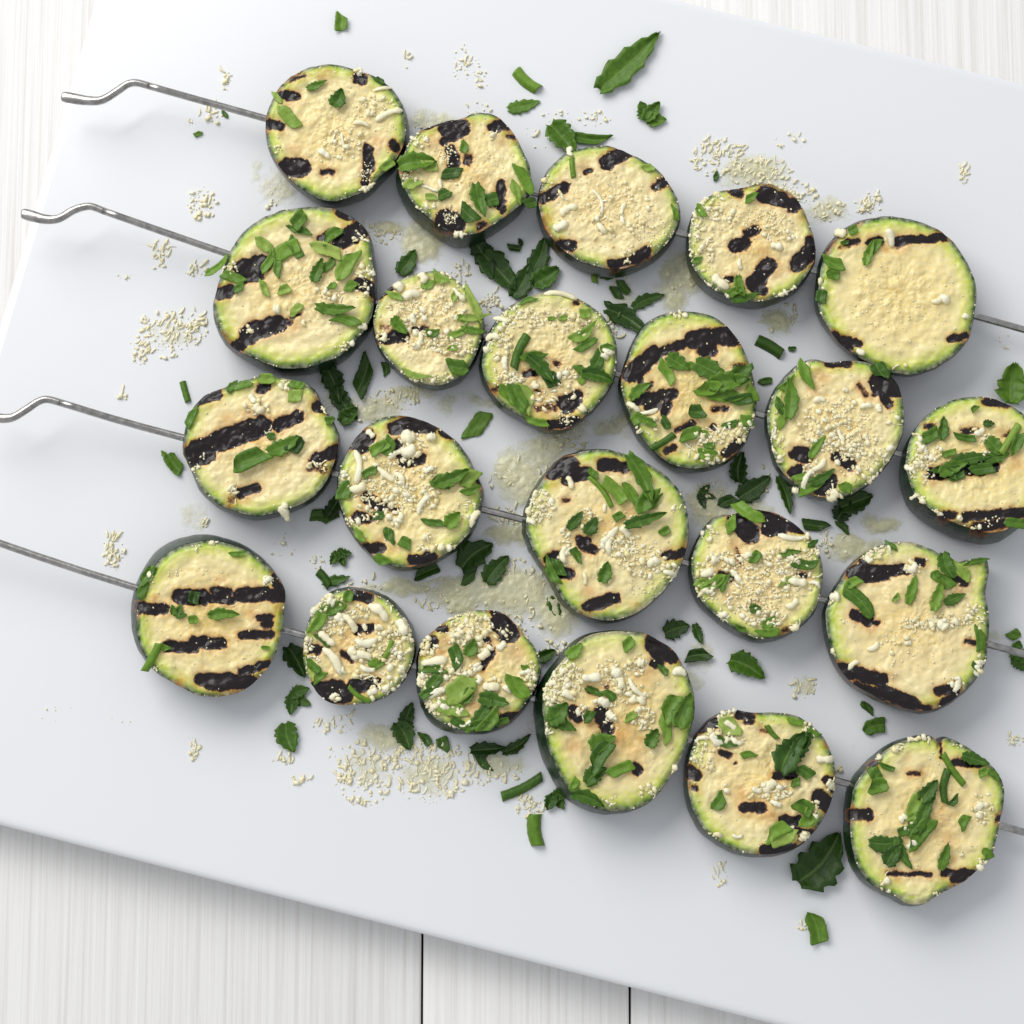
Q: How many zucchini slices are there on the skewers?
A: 22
